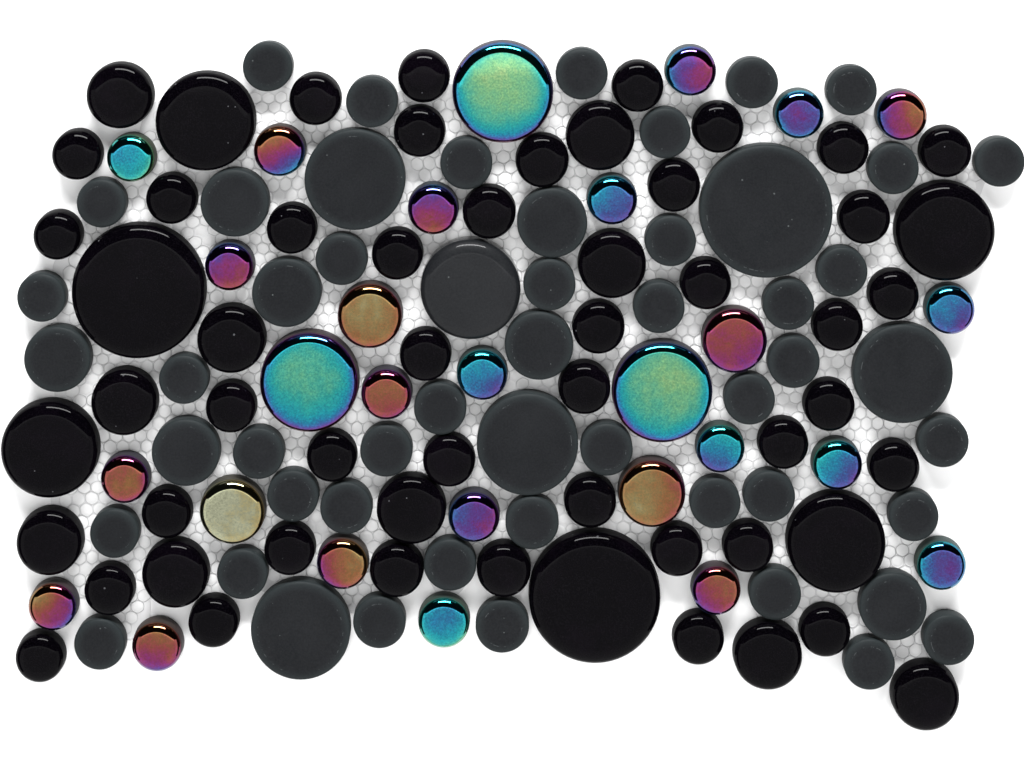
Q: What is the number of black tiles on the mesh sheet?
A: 56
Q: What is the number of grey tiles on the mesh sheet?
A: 53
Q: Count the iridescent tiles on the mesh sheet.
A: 28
